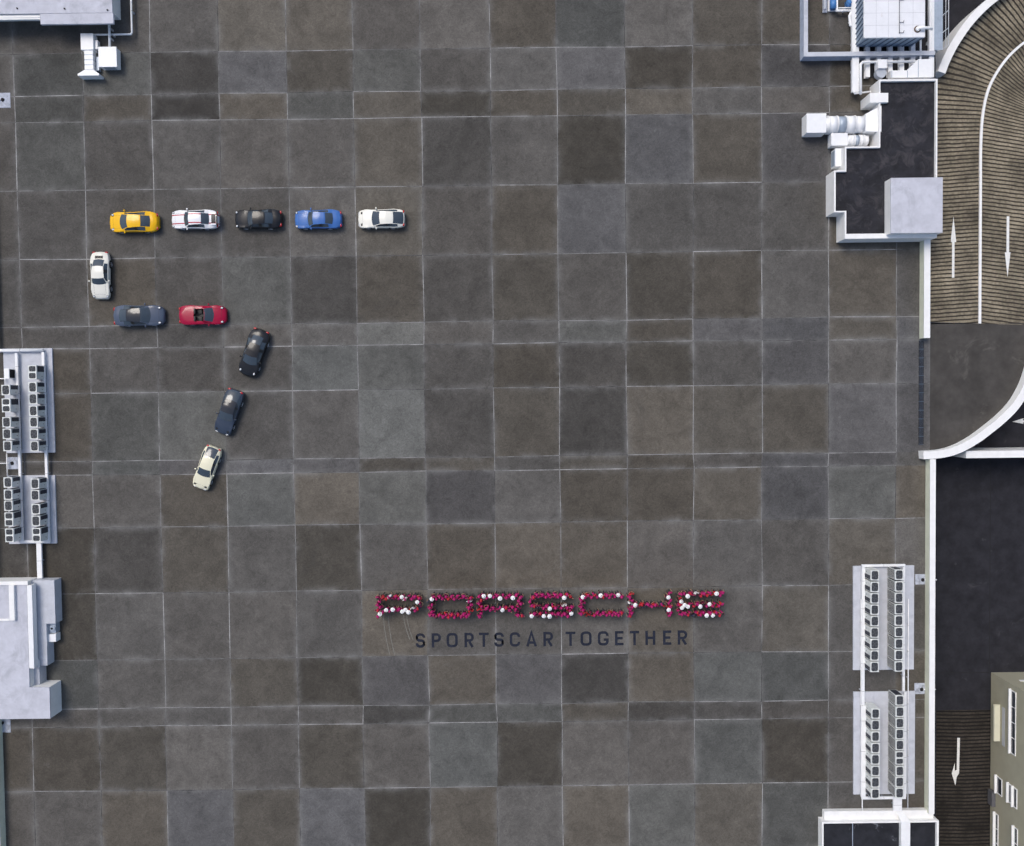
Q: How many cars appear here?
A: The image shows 11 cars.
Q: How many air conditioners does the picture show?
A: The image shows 57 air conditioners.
